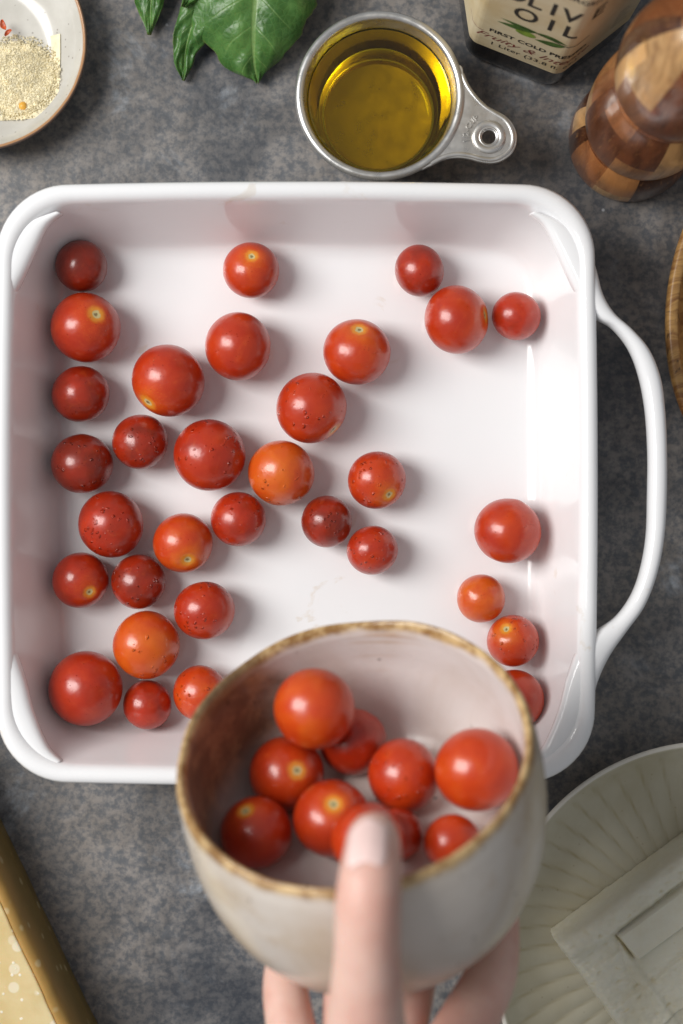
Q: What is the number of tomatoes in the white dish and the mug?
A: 42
